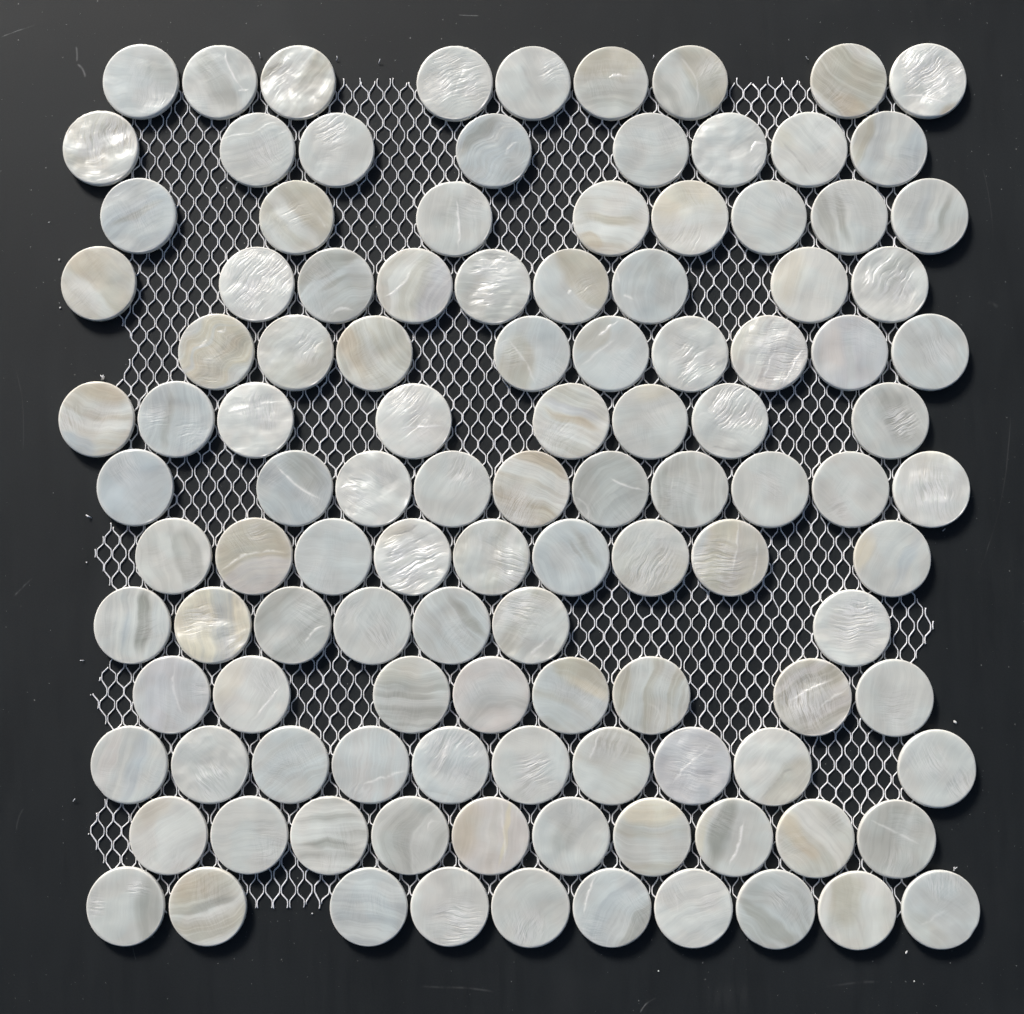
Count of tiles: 115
